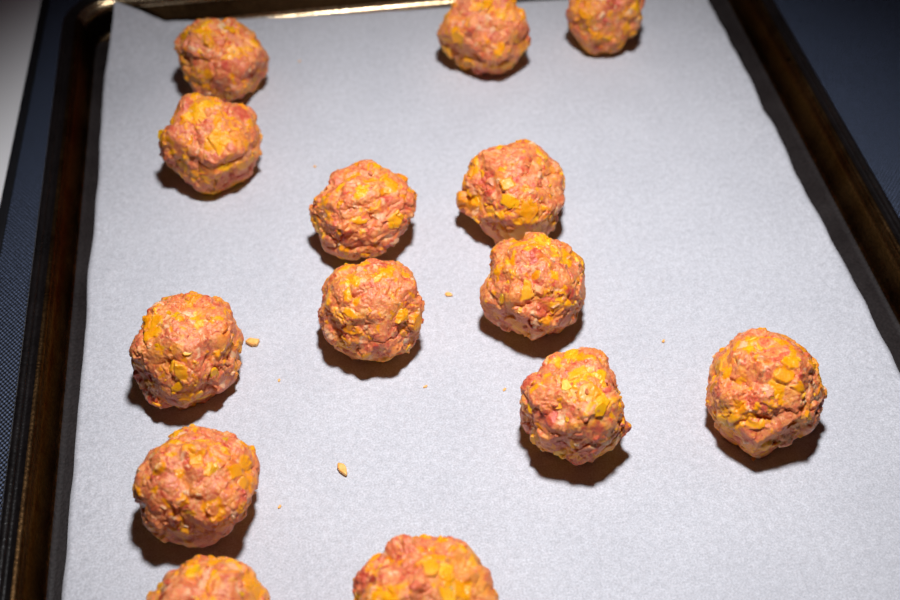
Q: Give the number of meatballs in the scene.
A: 14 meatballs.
